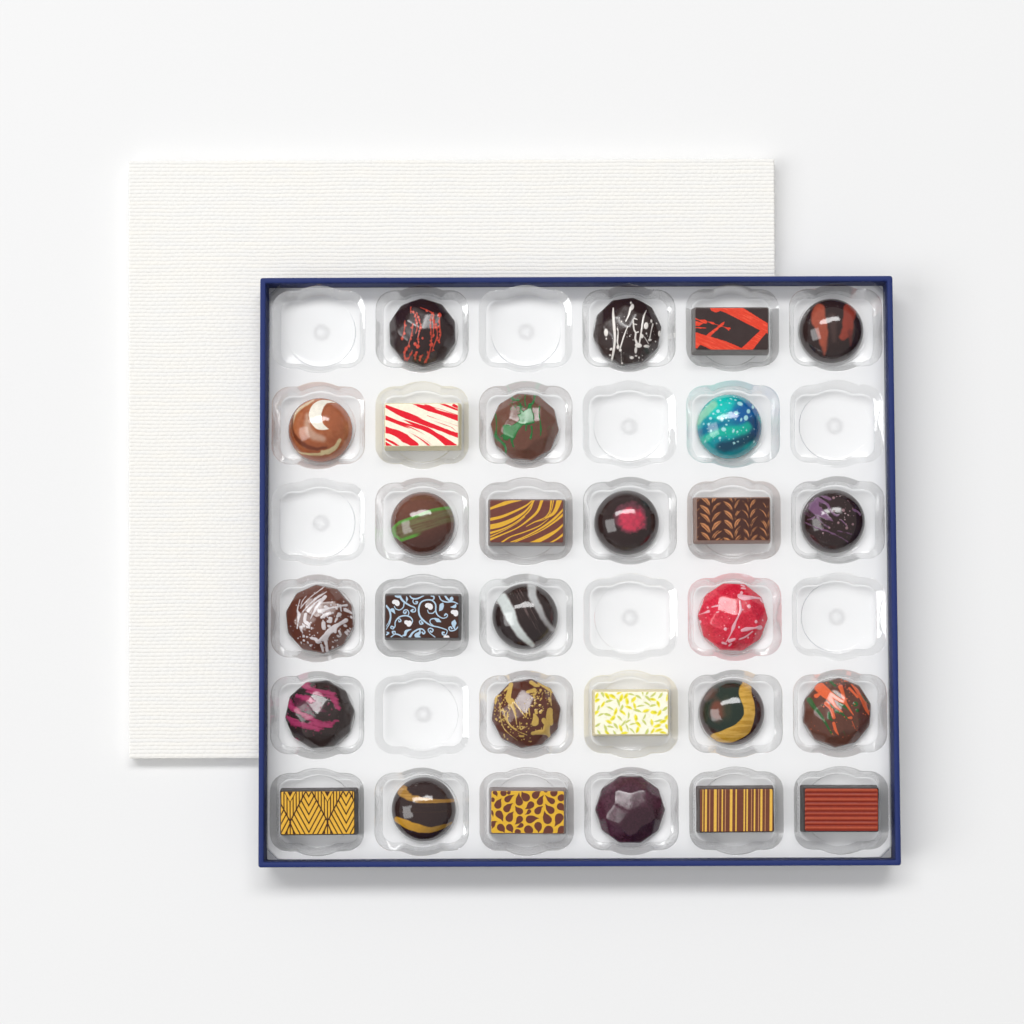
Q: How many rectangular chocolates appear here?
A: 10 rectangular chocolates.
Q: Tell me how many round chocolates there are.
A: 18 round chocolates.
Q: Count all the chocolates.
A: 28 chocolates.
